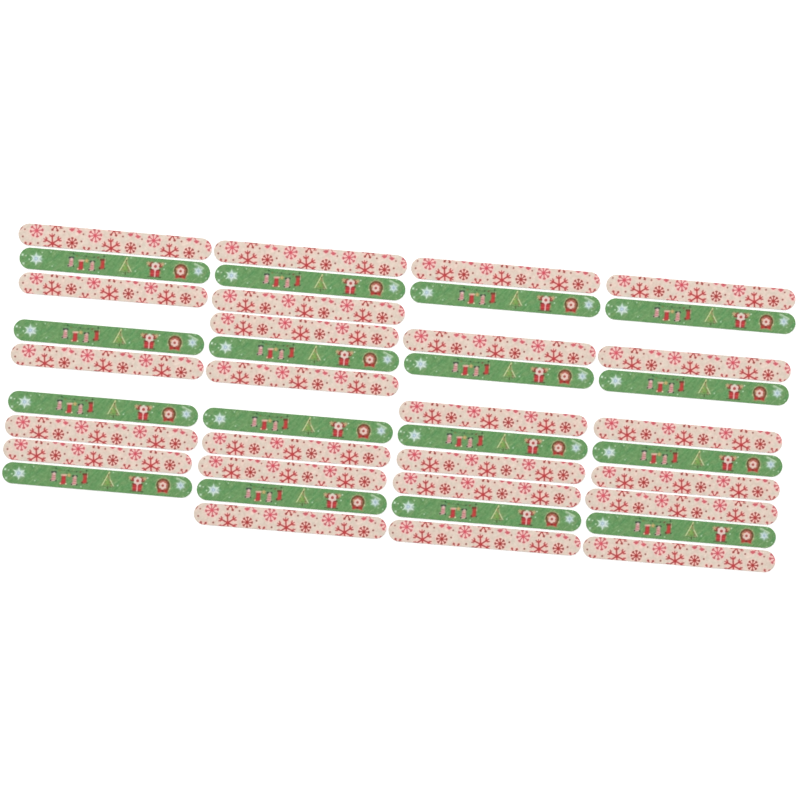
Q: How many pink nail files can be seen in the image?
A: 24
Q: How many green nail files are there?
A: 16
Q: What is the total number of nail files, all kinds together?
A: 40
